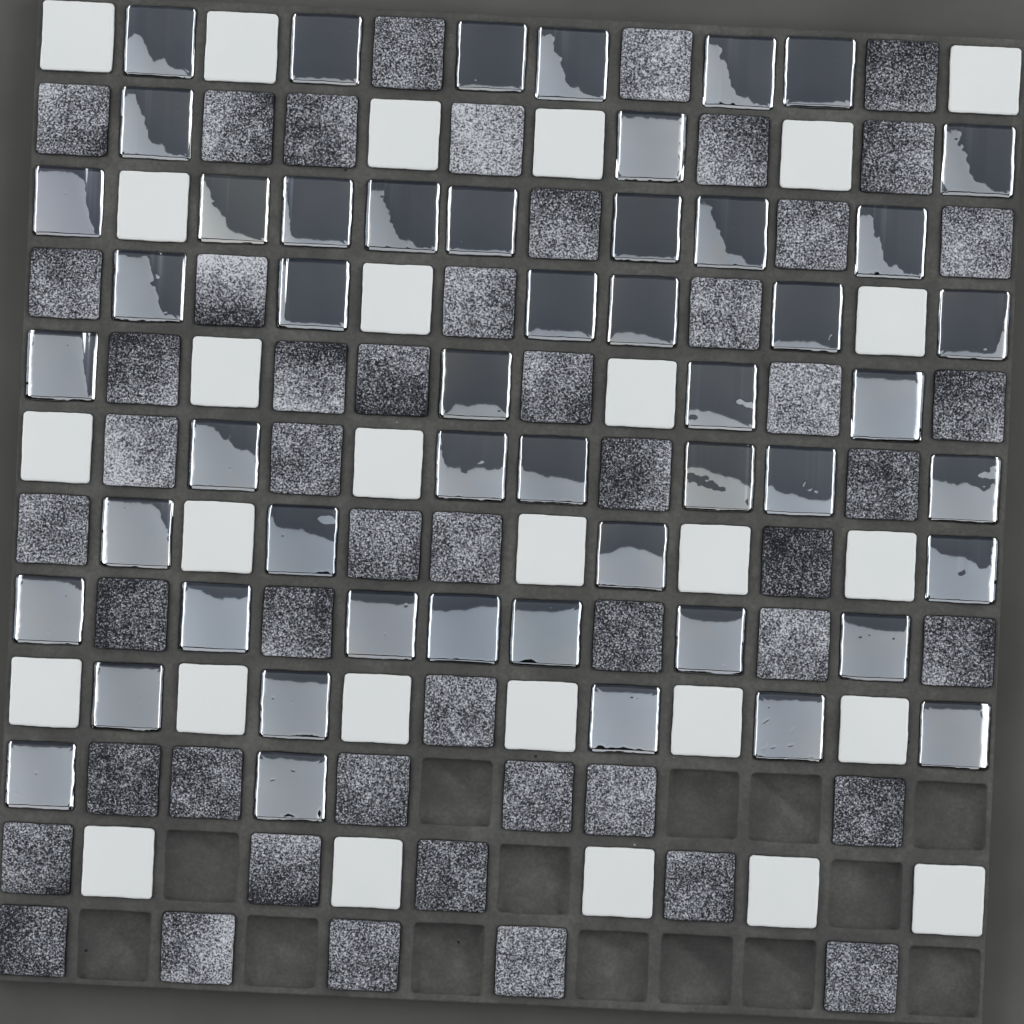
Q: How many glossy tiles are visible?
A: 51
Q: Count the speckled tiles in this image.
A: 51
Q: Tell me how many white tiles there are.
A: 28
